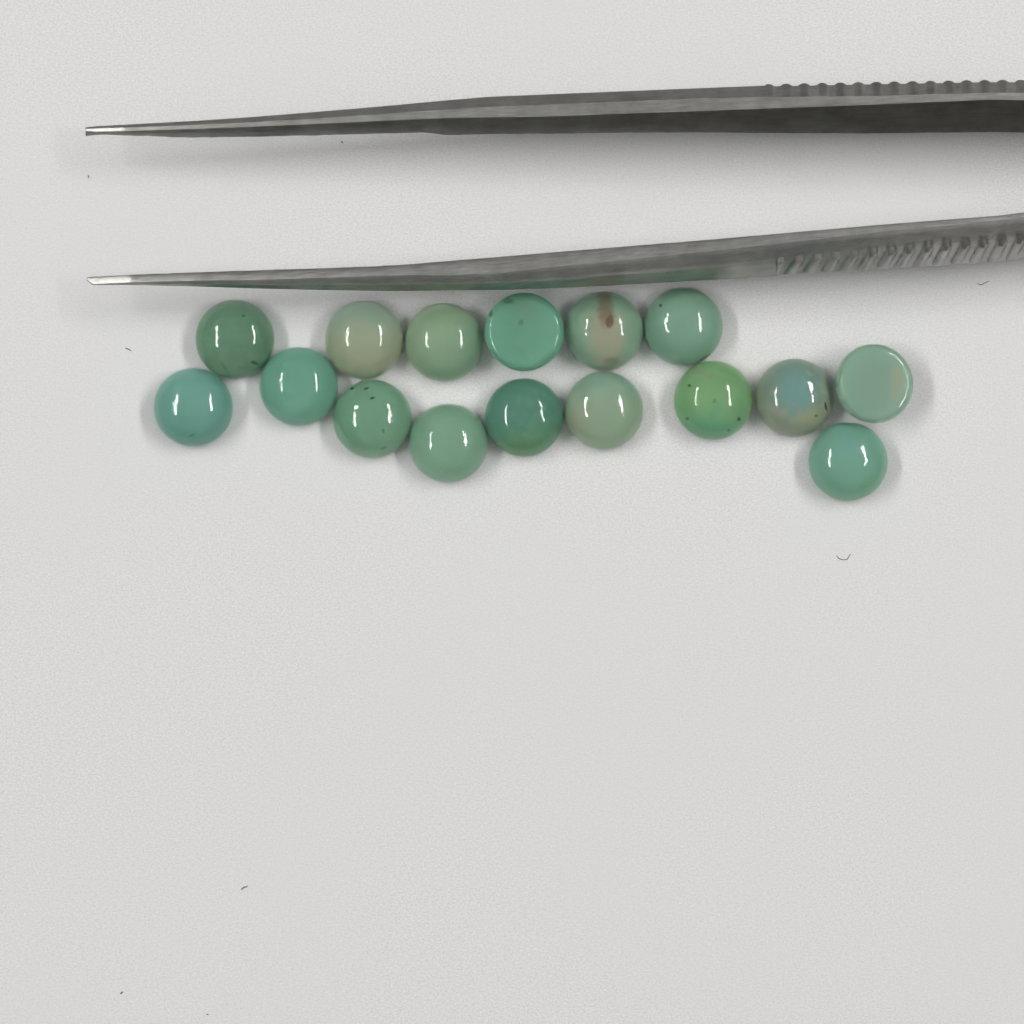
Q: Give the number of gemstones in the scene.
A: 16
